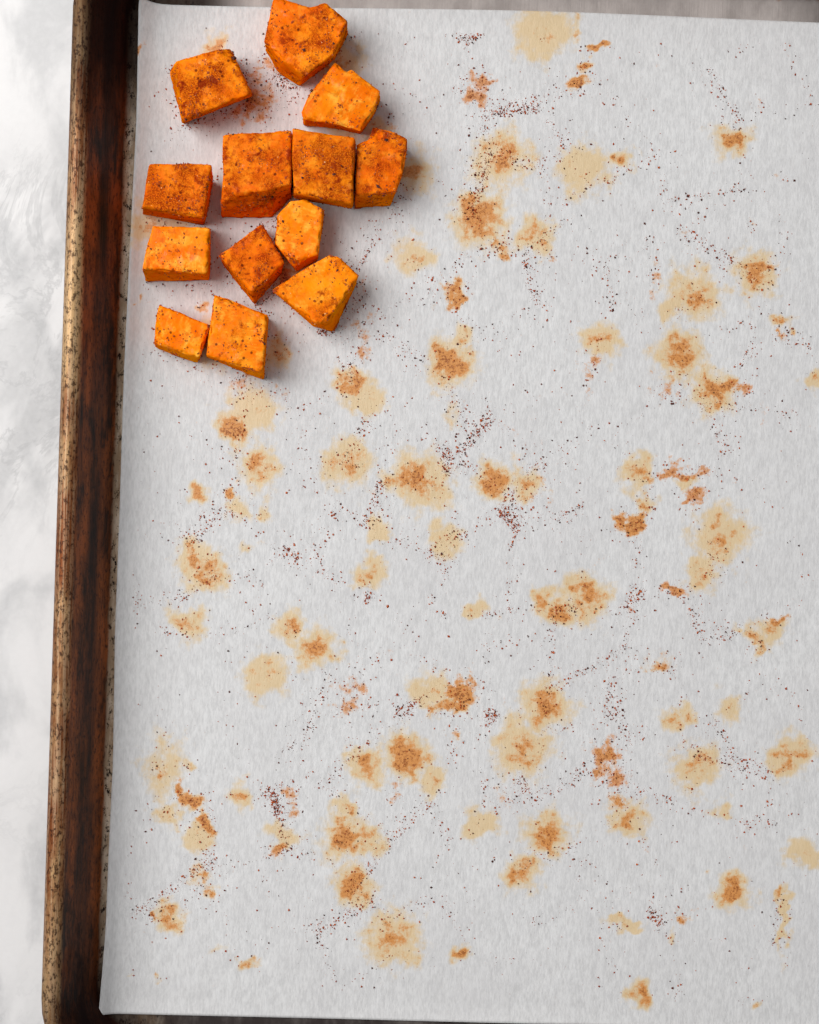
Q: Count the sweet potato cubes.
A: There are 13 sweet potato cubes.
